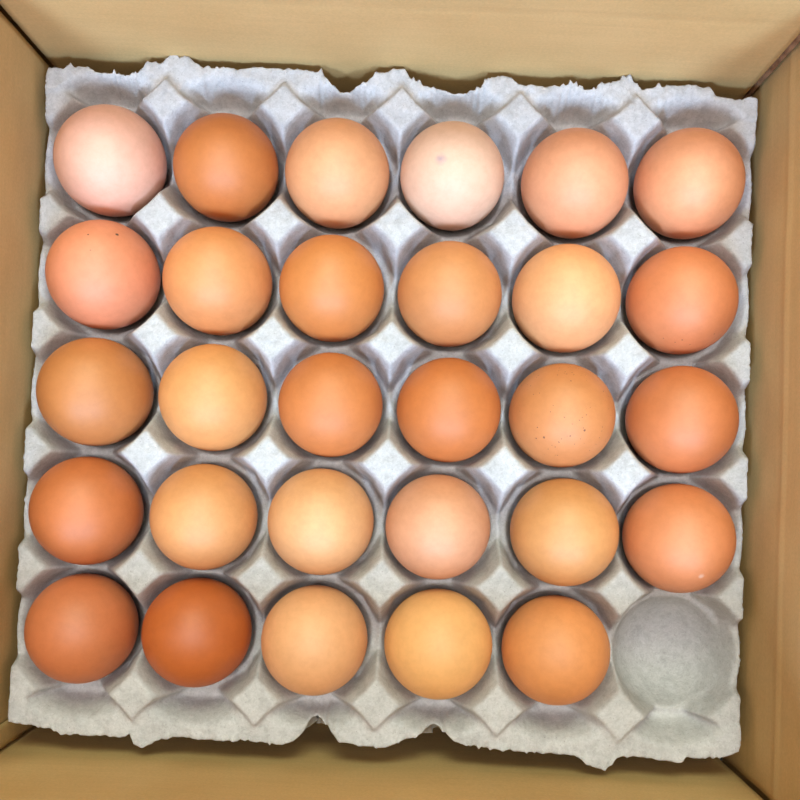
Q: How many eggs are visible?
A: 29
